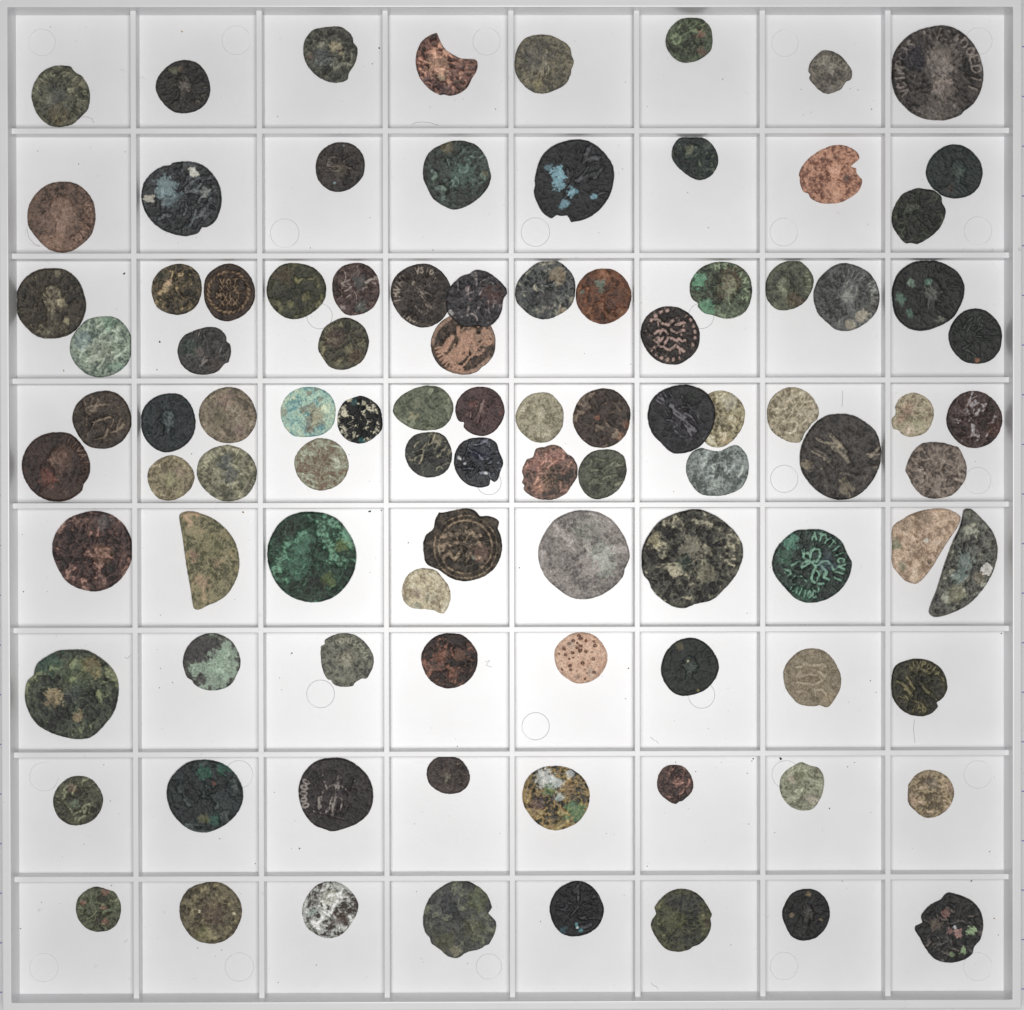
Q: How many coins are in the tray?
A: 95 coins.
